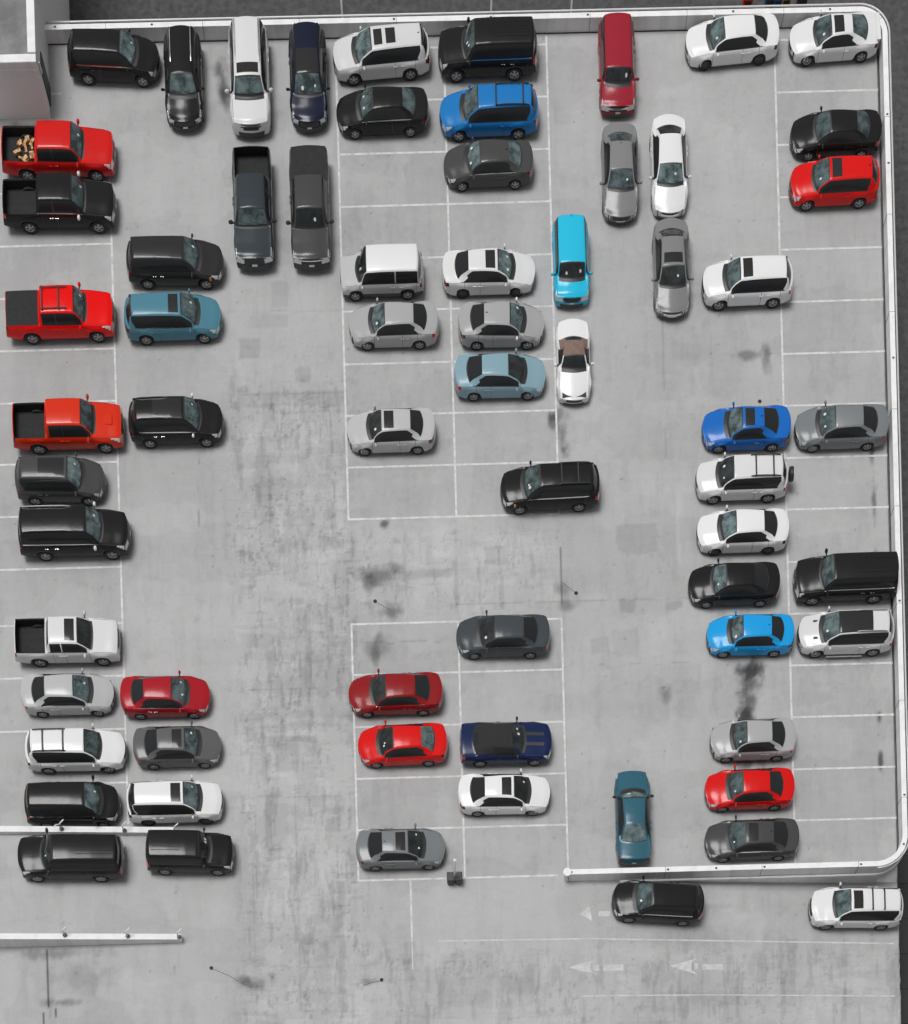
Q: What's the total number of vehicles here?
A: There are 67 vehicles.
